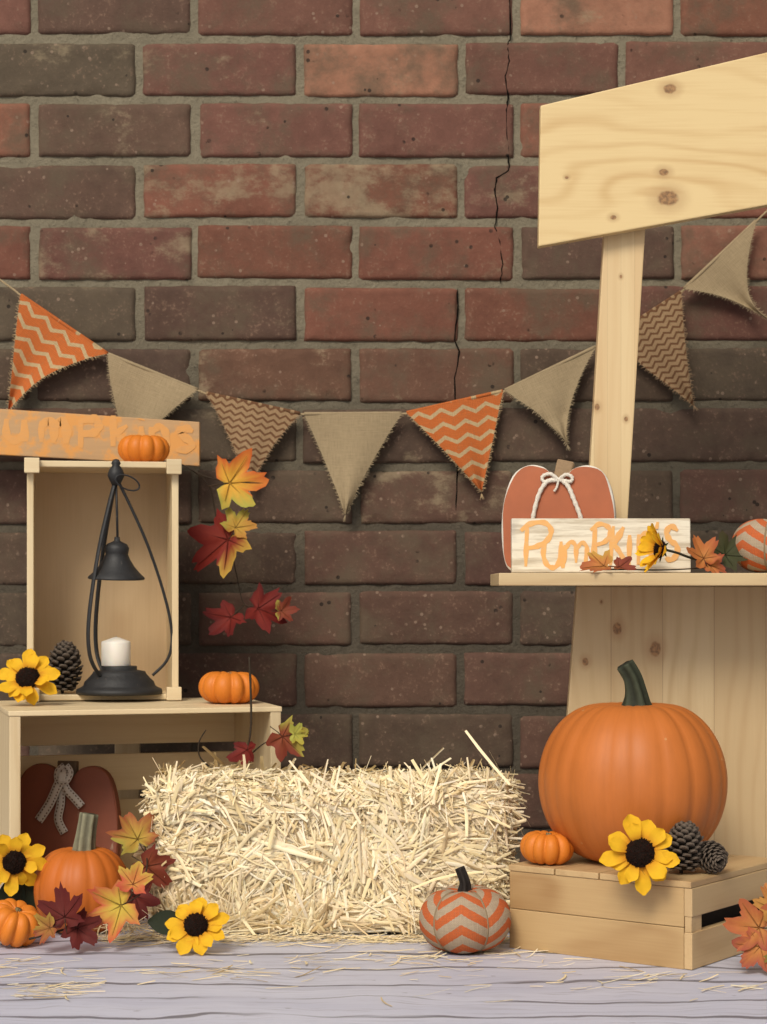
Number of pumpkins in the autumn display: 10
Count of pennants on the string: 8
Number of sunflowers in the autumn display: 5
